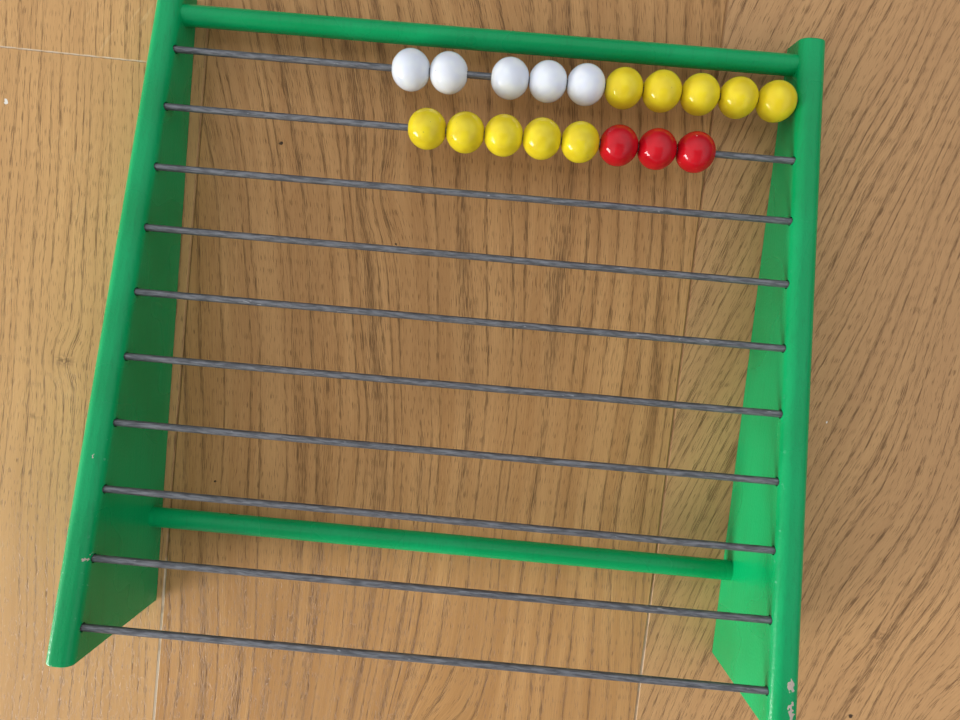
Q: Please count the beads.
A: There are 18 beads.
